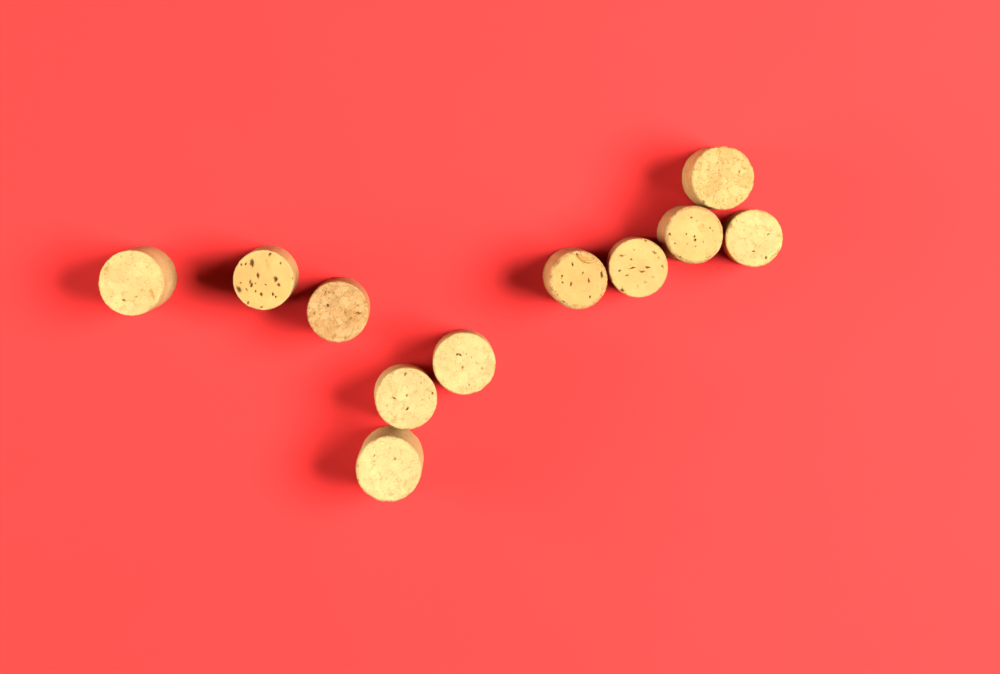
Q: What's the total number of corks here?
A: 11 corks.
